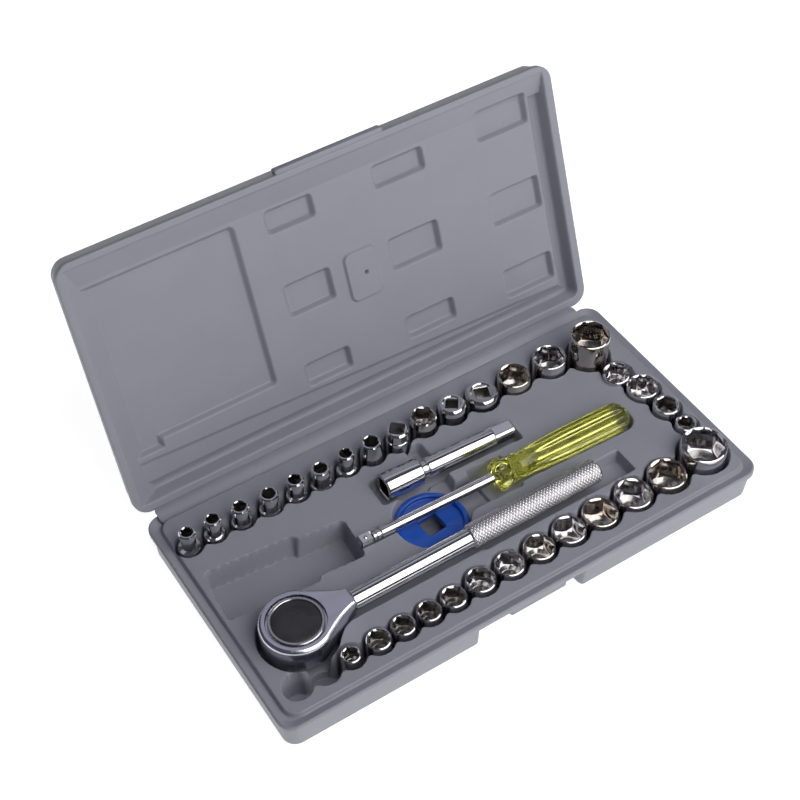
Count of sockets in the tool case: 32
